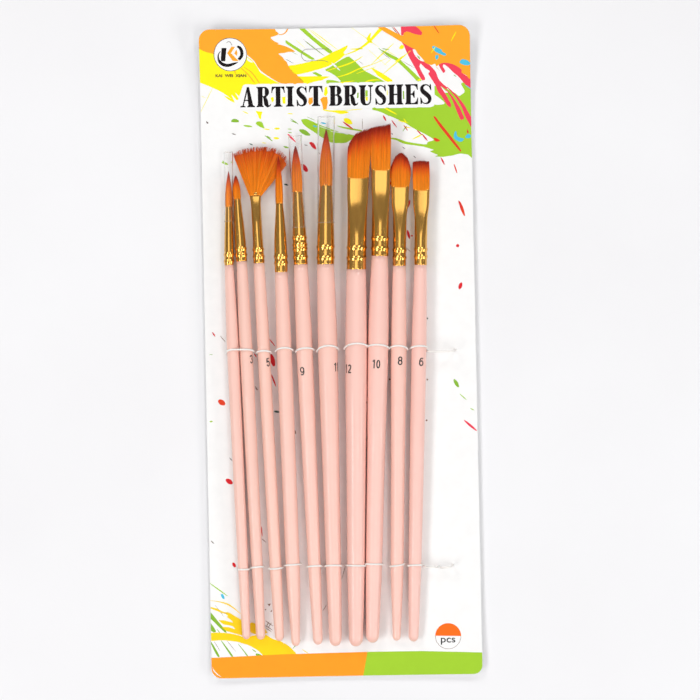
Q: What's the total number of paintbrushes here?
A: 10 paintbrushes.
